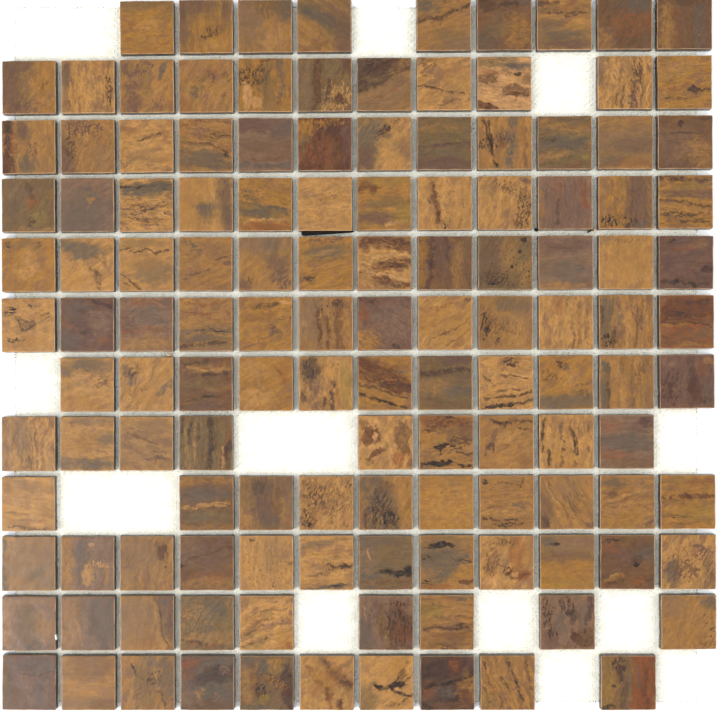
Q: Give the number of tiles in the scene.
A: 129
